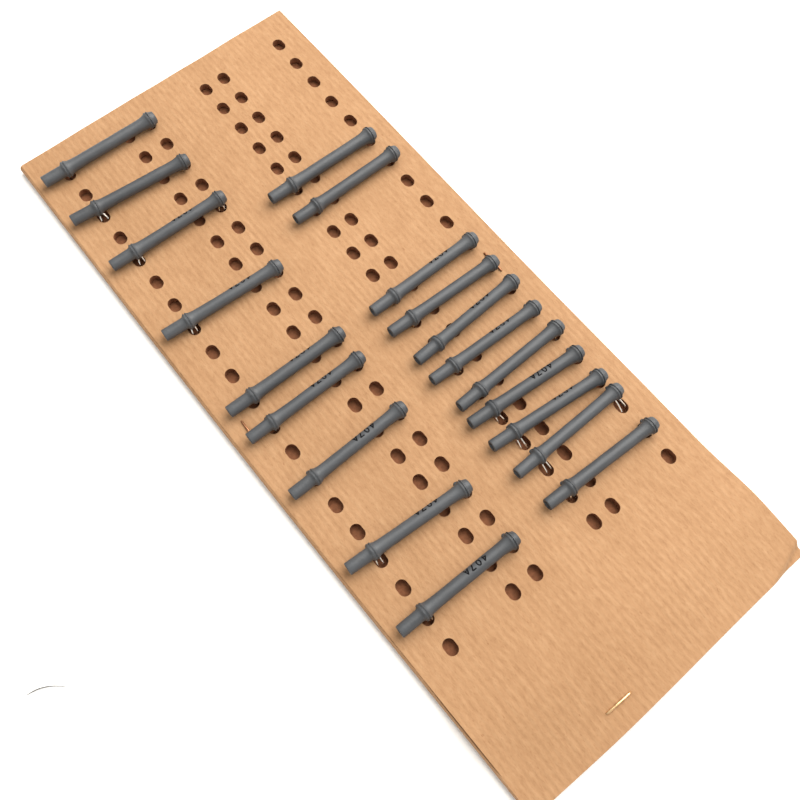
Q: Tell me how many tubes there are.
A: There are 20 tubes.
